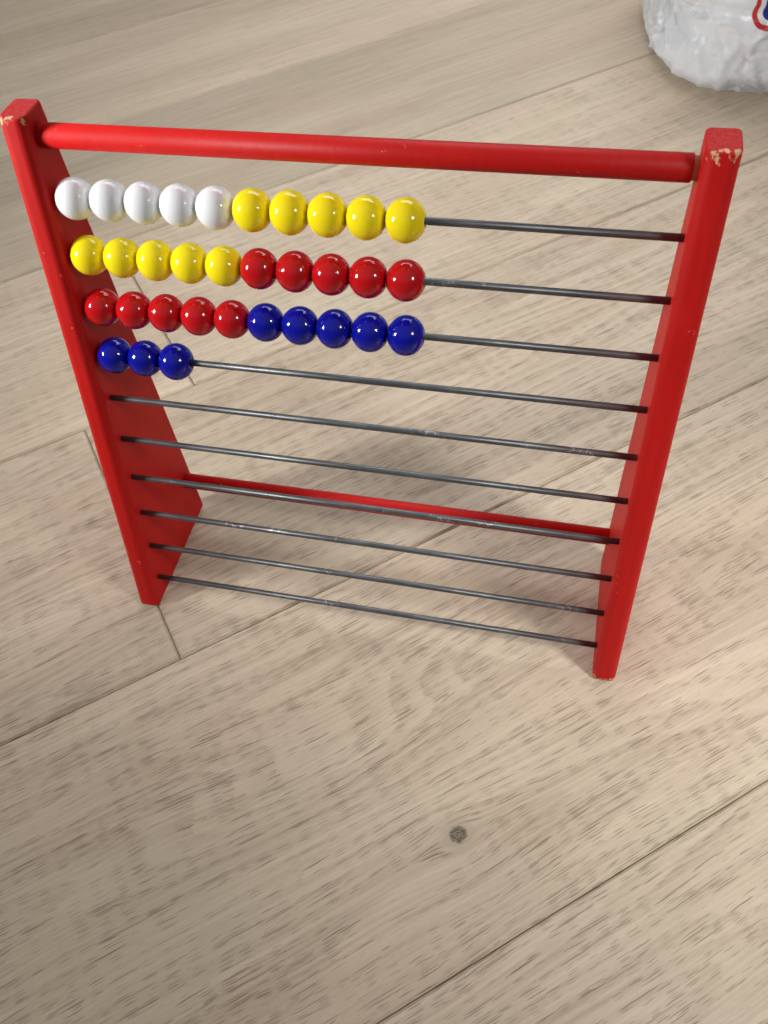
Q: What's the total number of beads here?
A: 33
